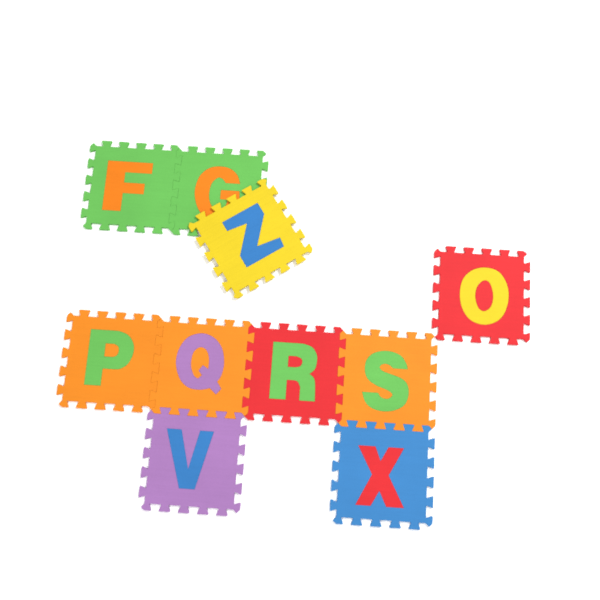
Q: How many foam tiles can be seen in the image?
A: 10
